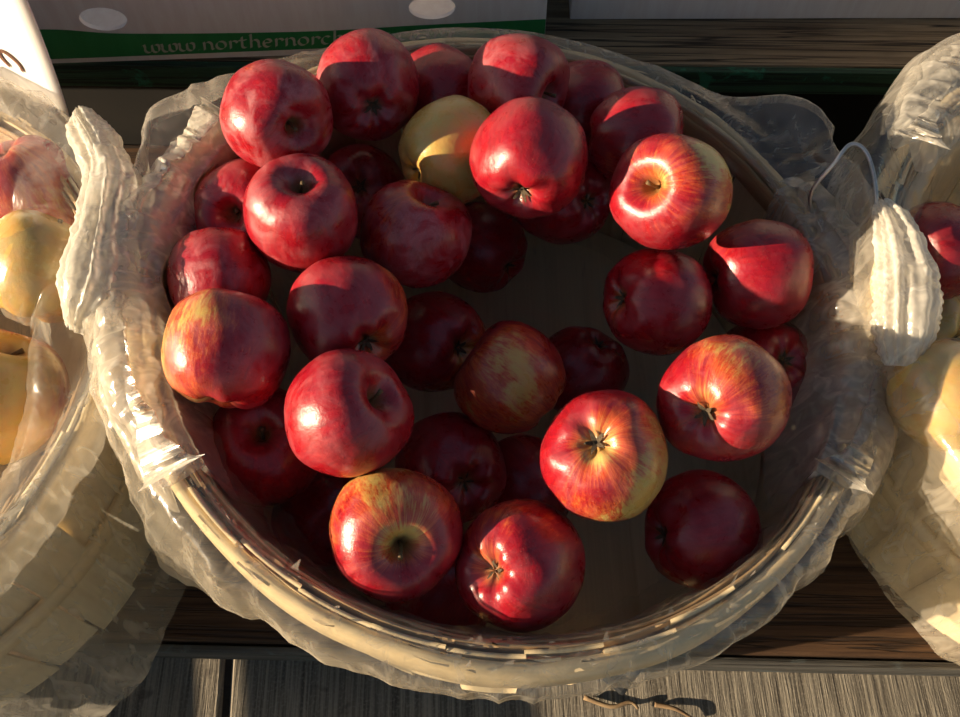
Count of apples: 41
